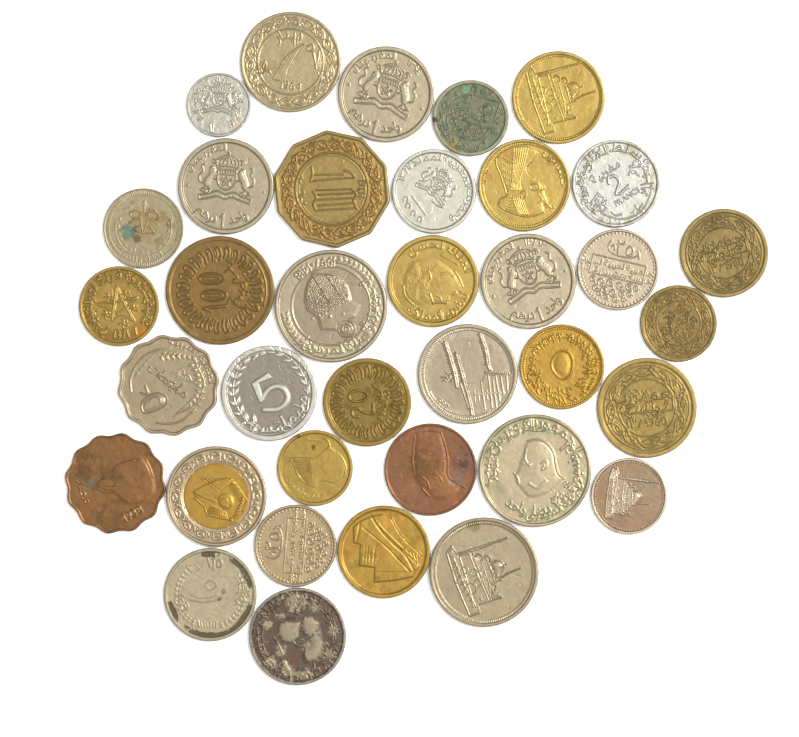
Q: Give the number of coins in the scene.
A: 36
